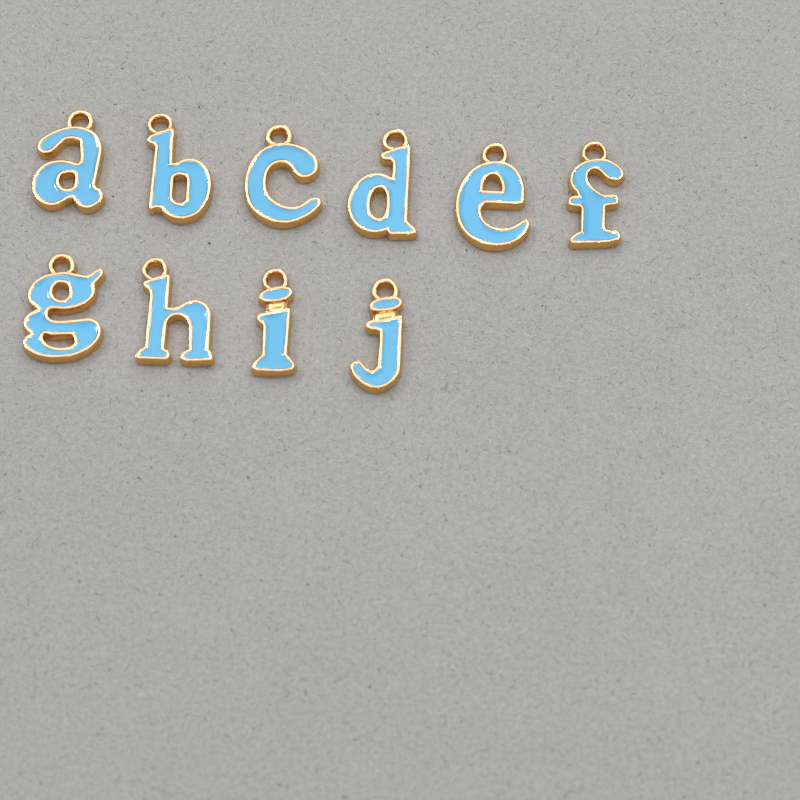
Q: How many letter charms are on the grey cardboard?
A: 10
